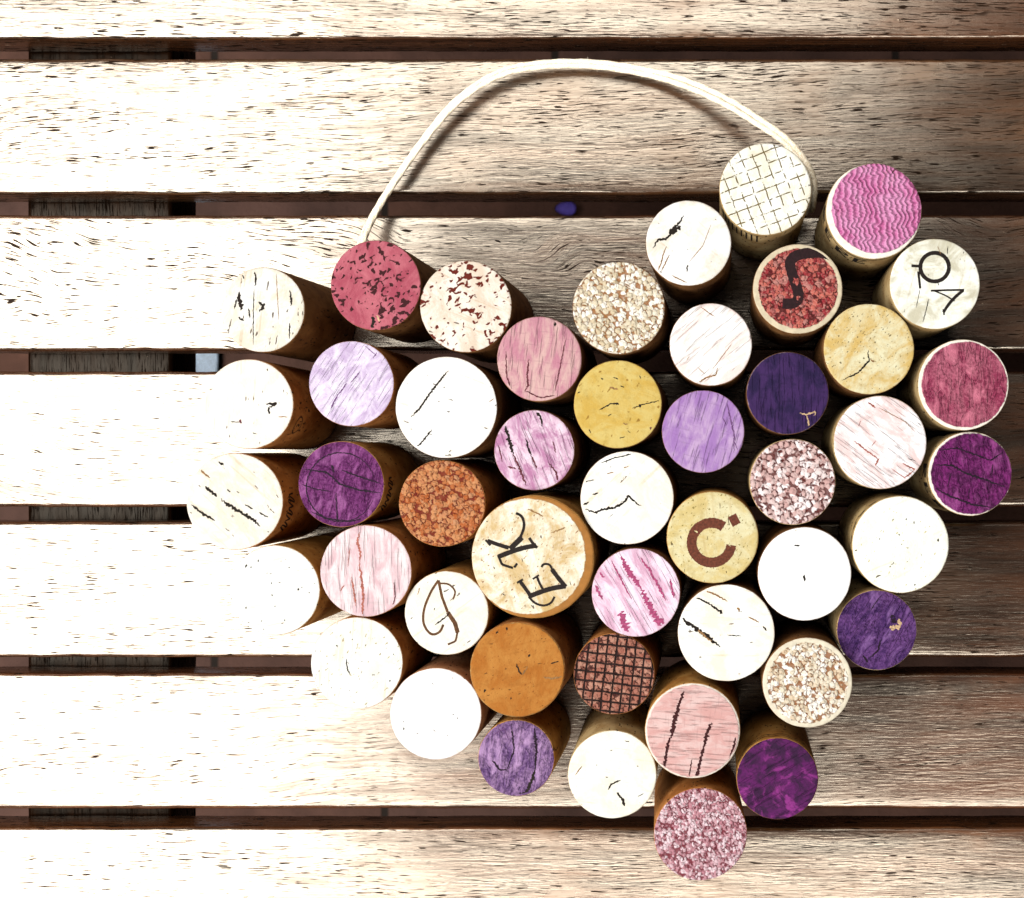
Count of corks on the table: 47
